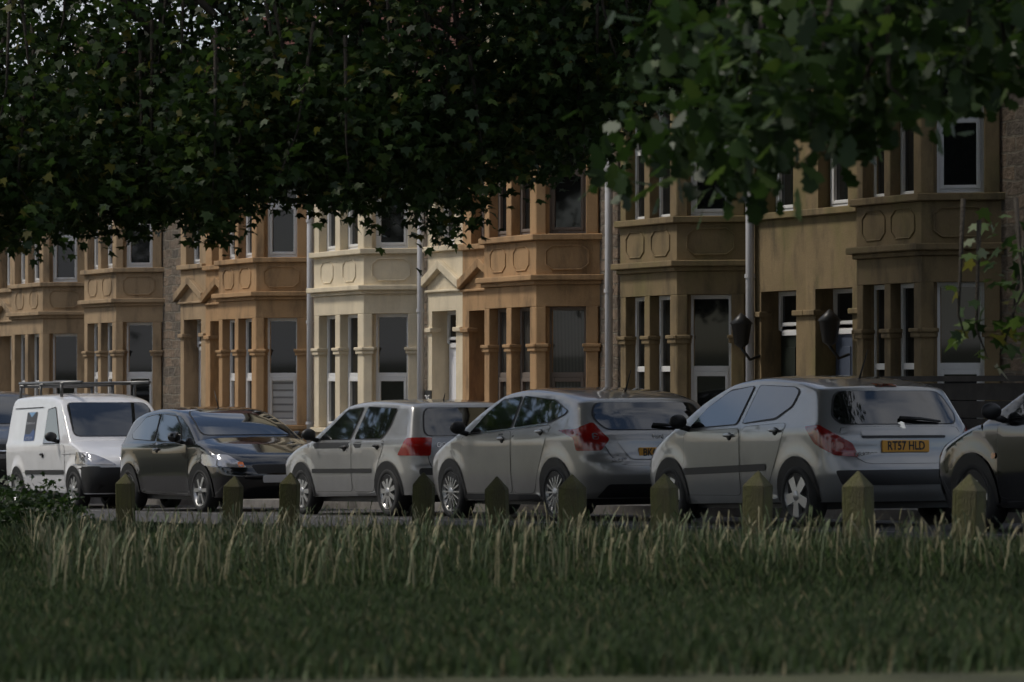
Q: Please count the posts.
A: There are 10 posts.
